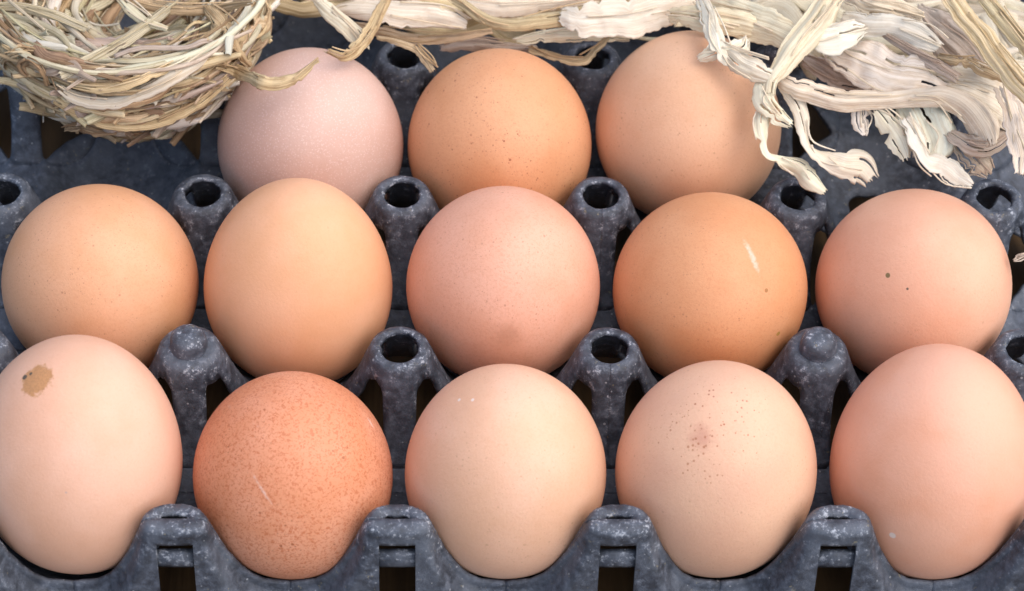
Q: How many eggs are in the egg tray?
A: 13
